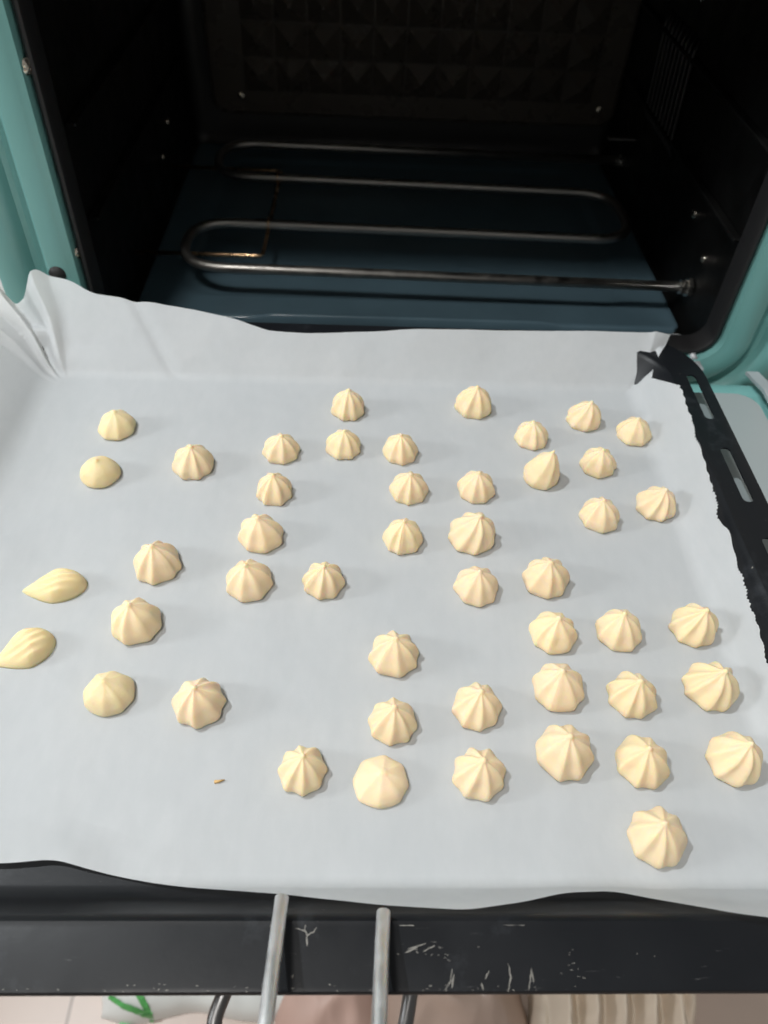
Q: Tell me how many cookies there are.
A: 47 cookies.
